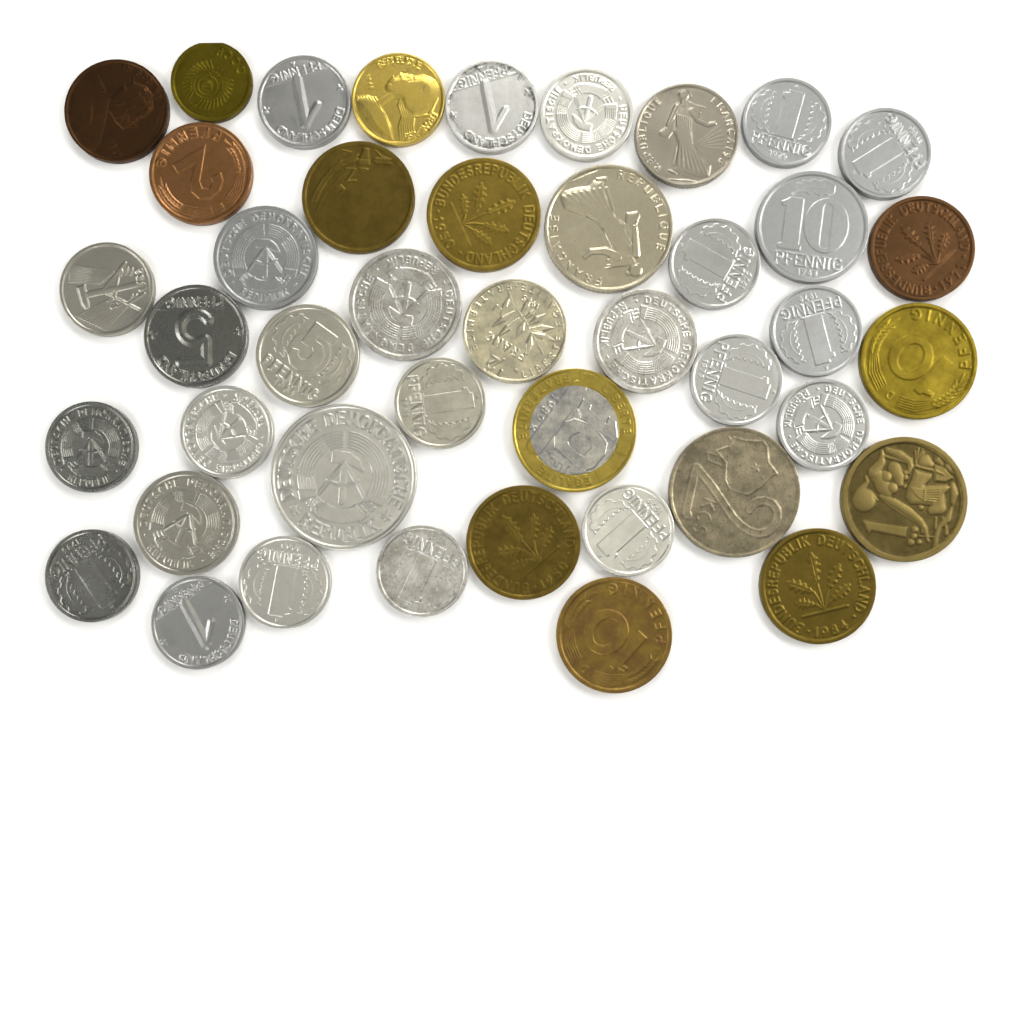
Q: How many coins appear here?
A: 43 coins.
